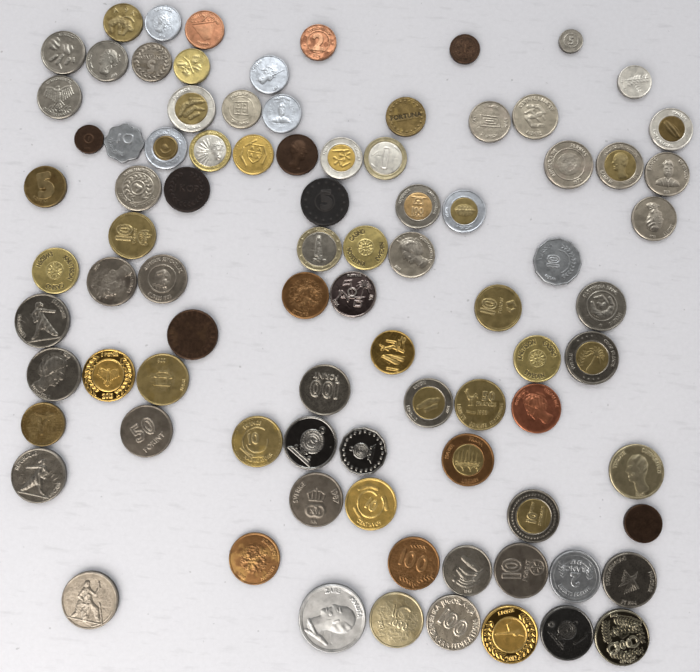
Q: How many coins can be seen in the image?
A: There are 87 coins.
